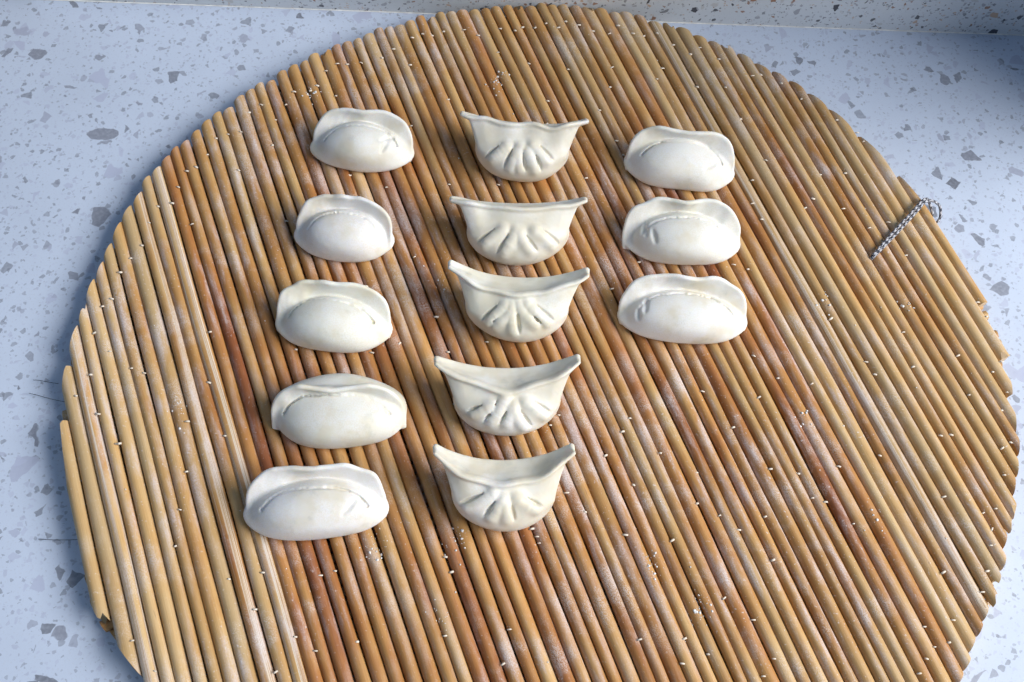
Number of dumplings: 13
